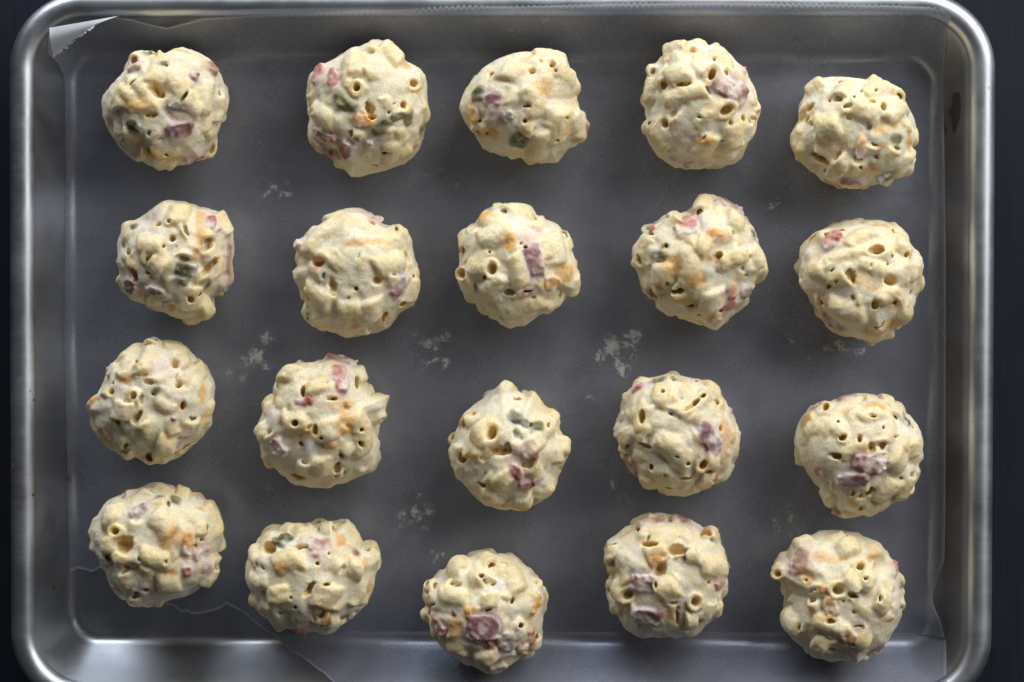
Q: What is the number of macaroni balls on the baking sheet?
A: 20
